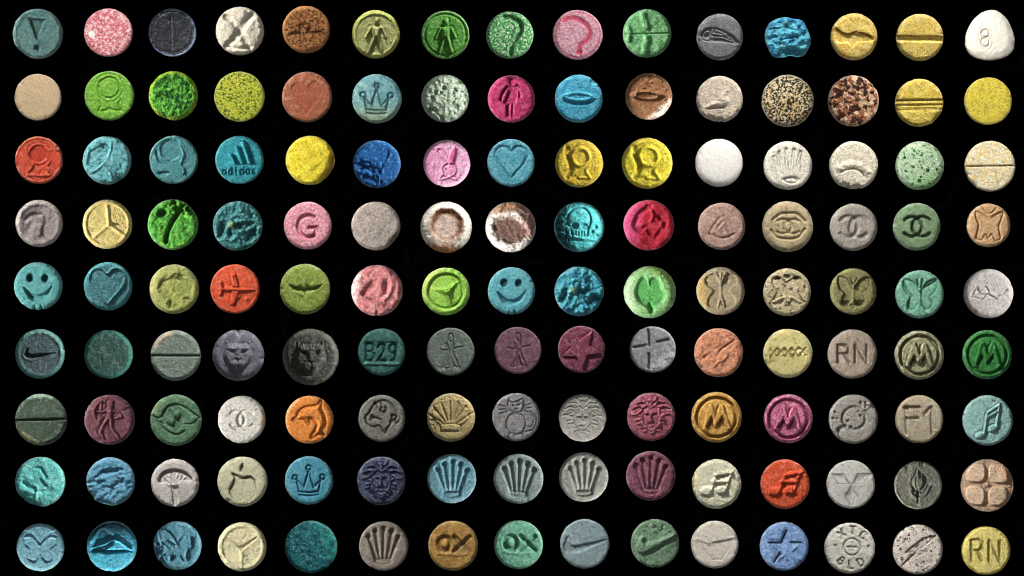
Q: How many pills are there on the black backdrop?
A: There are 135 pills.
